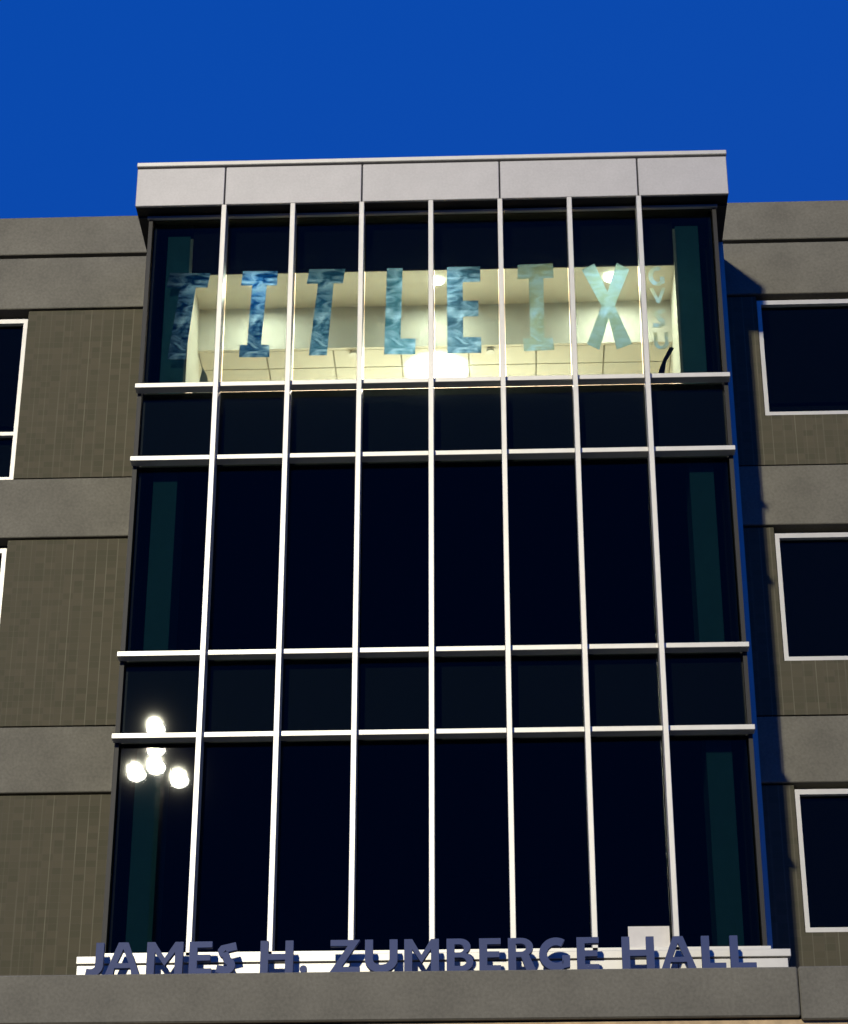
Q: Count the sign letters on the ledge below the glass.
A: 18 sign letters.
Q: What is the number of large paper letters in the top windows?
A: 7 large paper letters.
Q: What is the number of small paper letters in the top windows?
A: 4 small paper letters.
